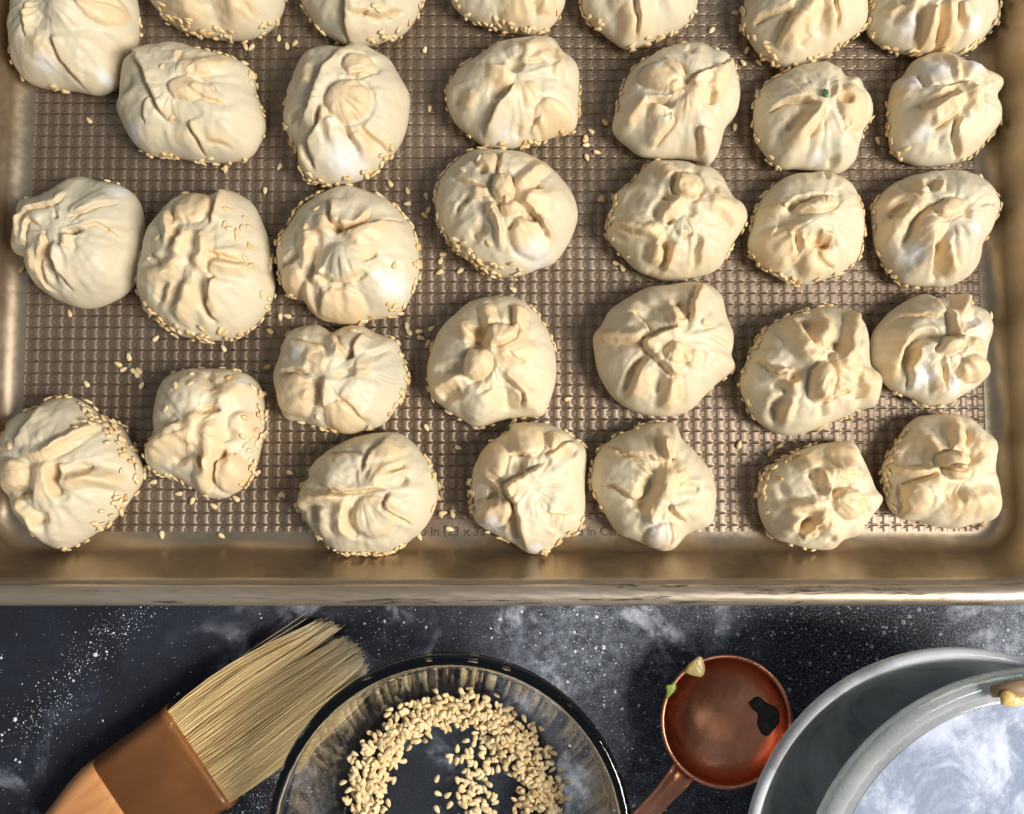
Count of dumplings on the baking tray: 32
